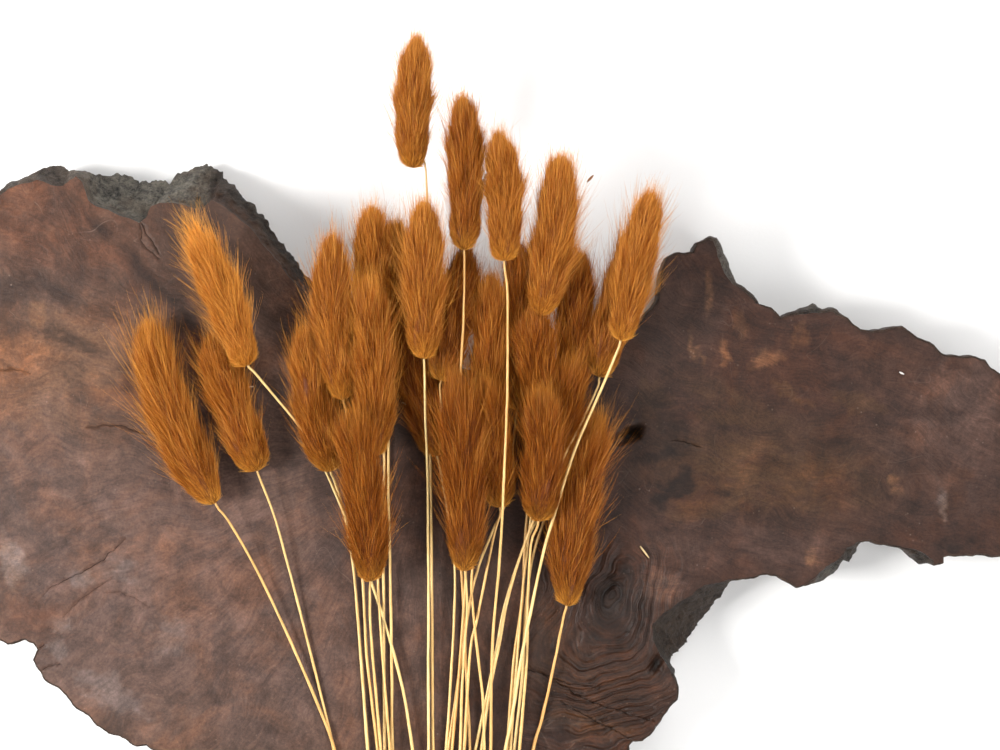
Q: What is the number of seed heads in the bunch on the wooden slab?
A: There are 27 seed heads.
